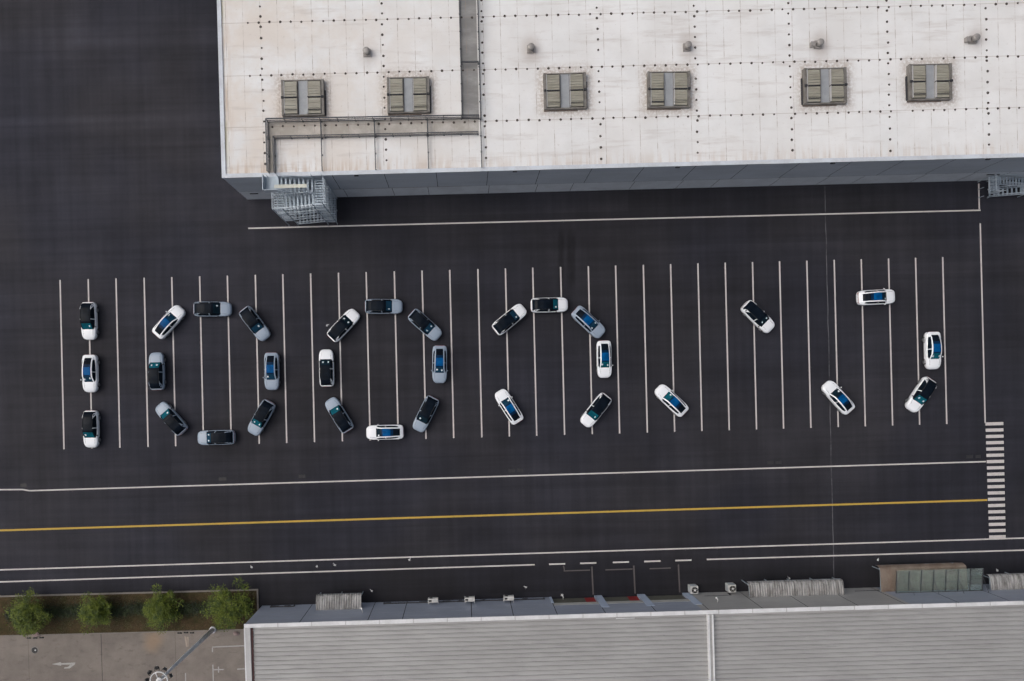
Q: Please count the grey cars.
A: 13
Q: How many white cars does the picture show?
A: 18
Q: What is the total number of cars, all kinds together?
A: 31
